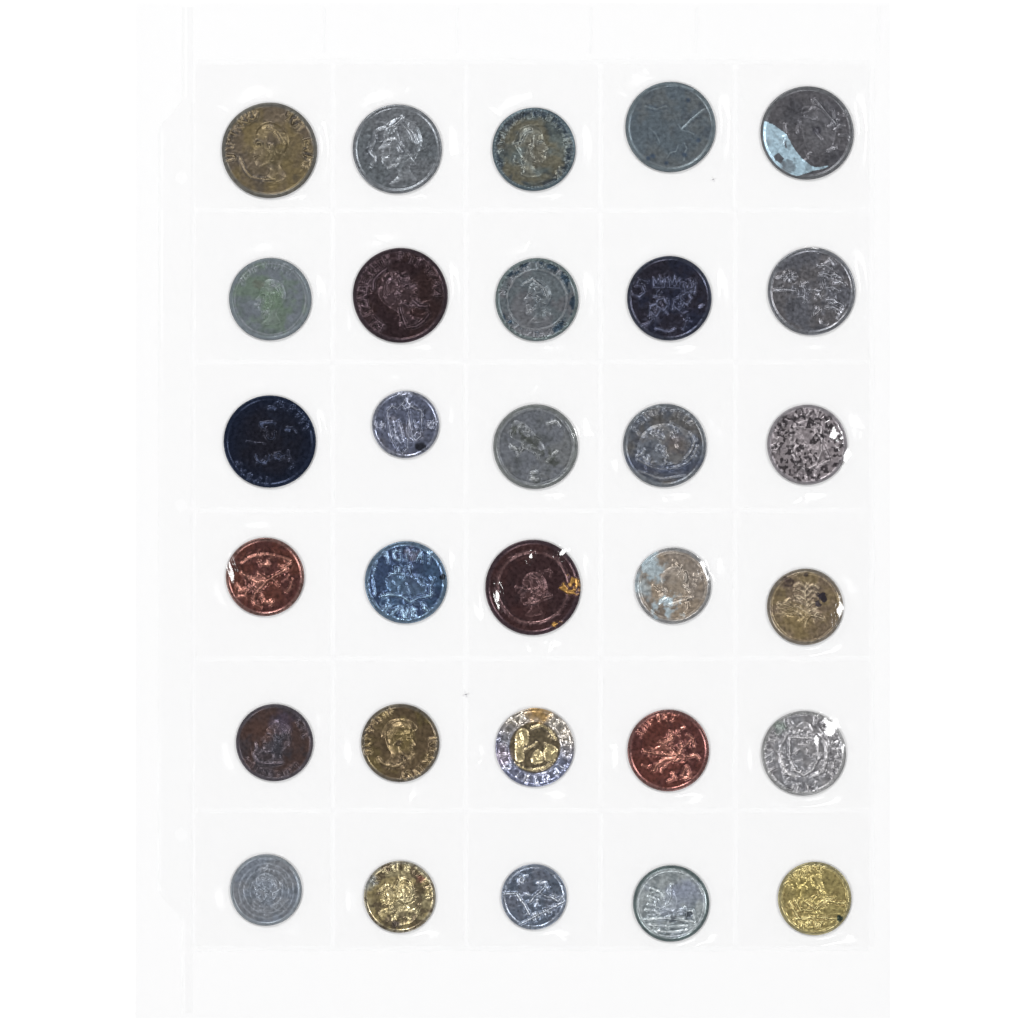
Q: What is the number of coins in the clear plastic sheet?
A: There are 30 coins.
